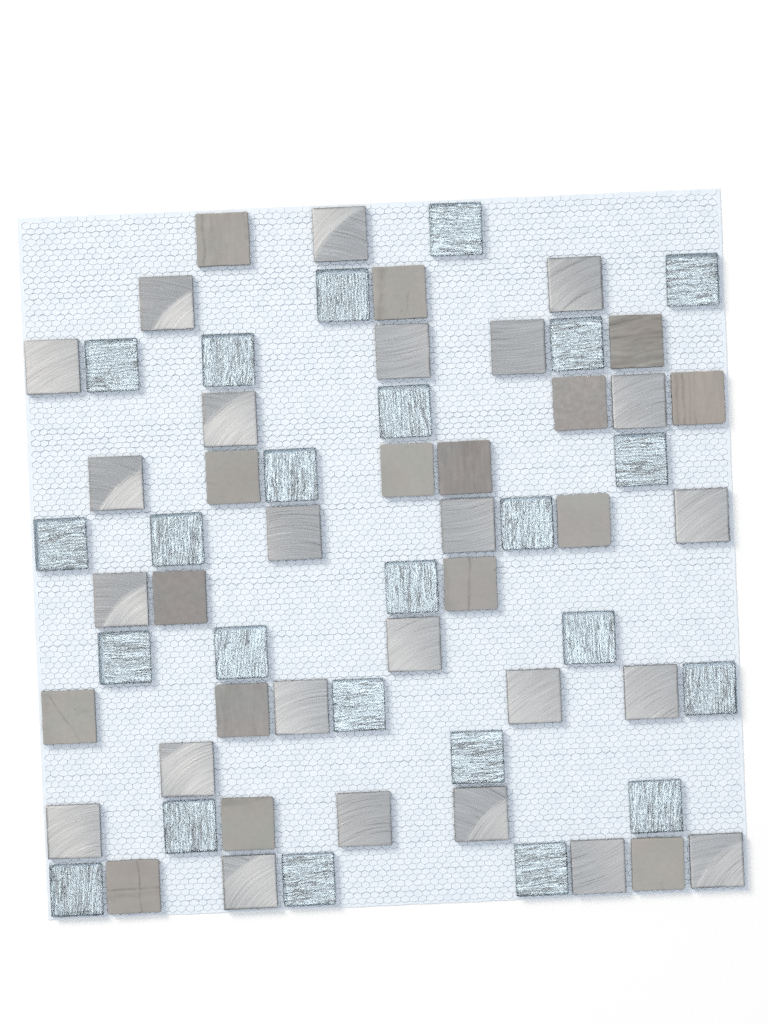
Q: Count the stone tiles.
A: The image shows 16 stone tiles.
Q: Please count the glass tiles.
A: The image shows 24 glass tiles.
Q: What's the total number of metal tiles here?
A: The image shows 24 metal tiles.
